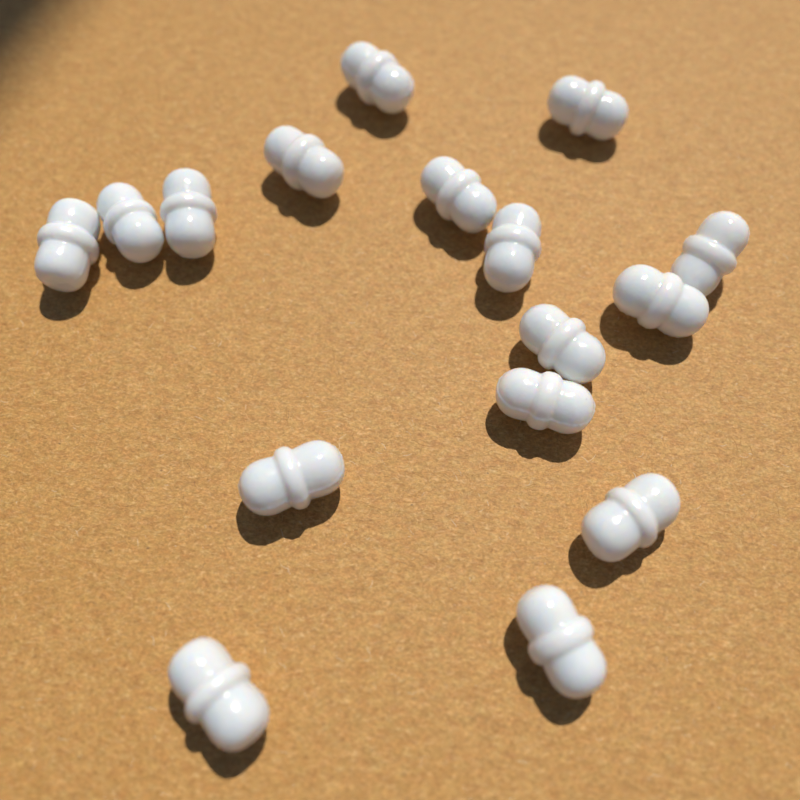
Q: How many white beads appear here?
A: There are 16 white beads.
